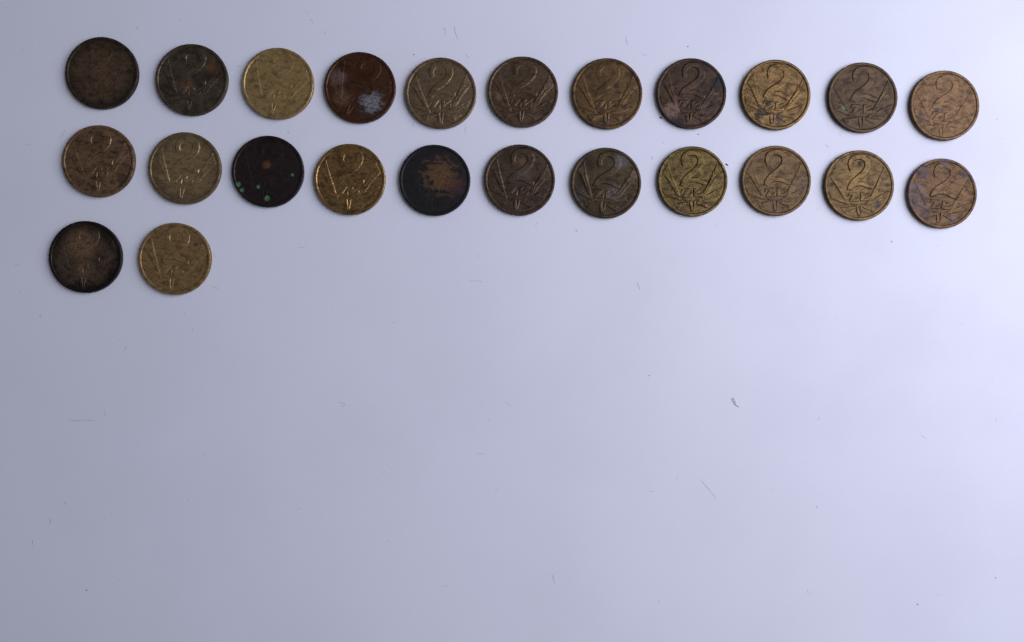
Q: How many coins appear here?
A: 24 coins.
